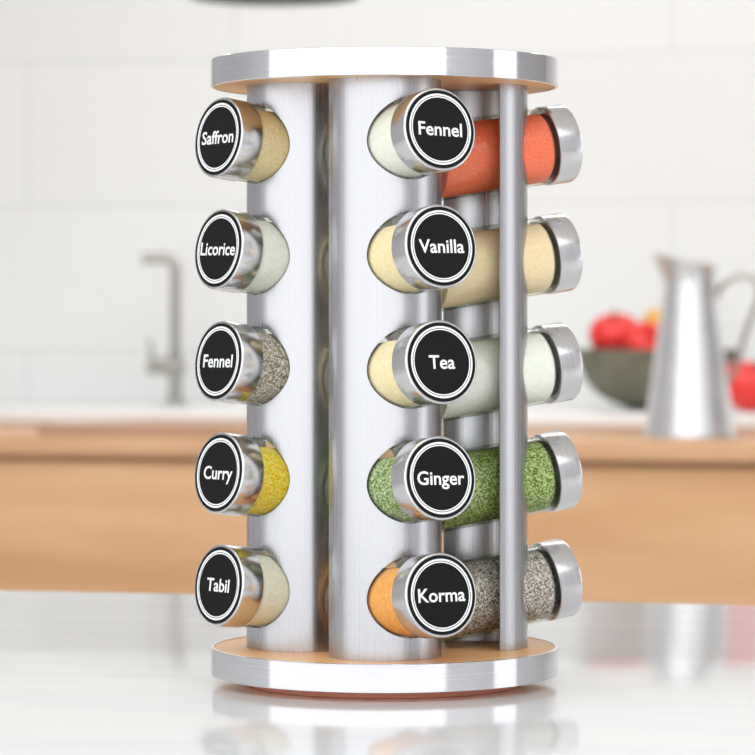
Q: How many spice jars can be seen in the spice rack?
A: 15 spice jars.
